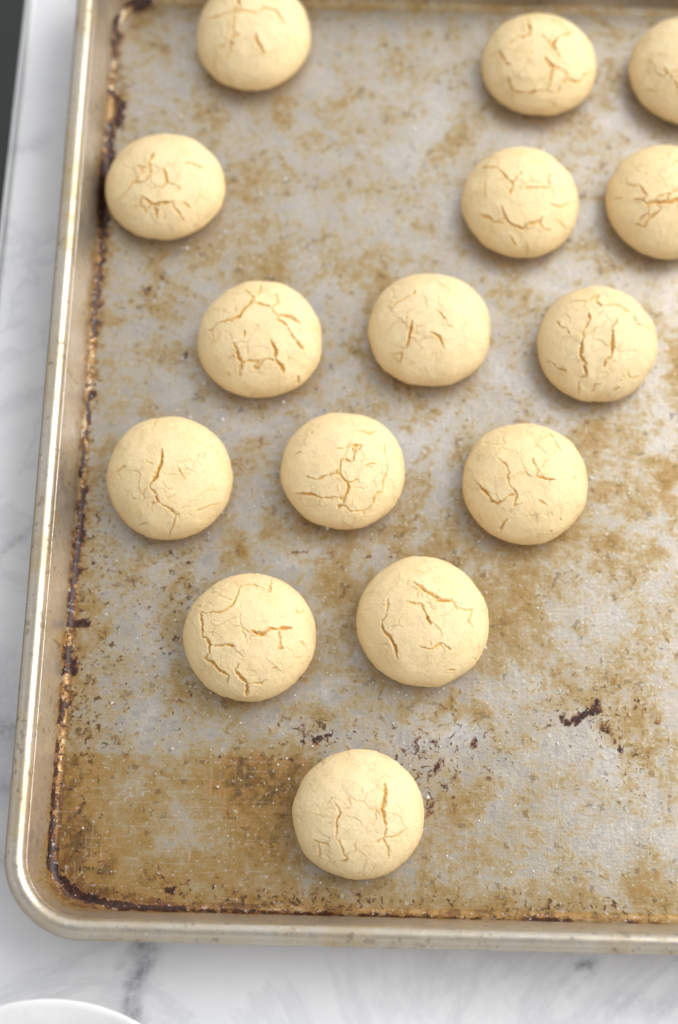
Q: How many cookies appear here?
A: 15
